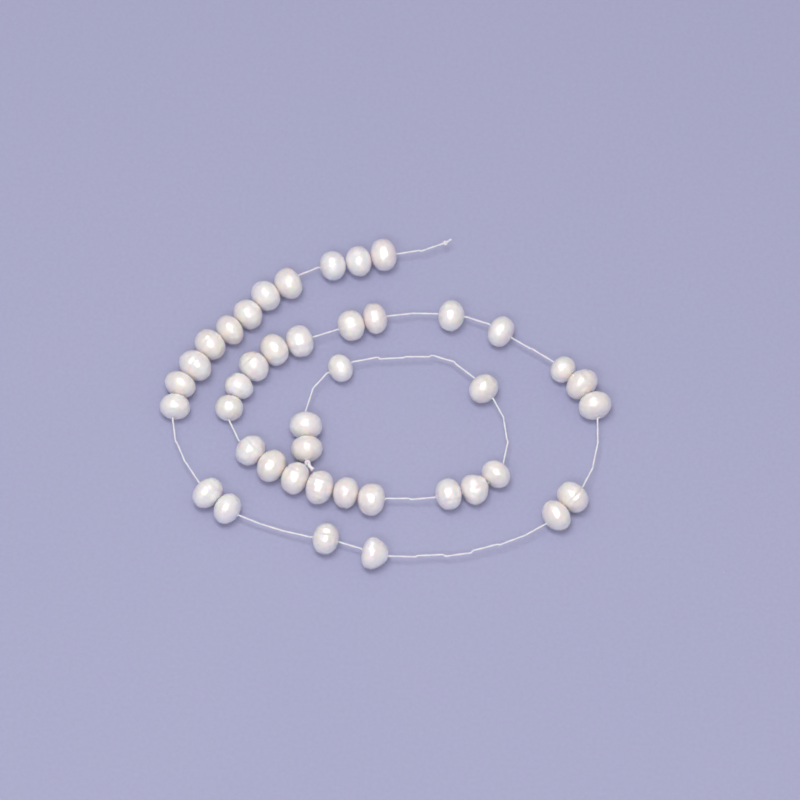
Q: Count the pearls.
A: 42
